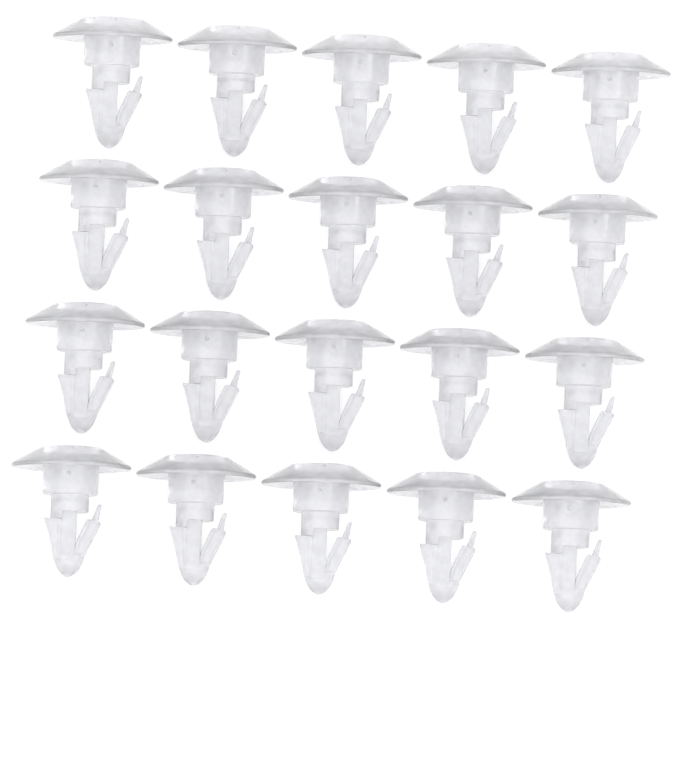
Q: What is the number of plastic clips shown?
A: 20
